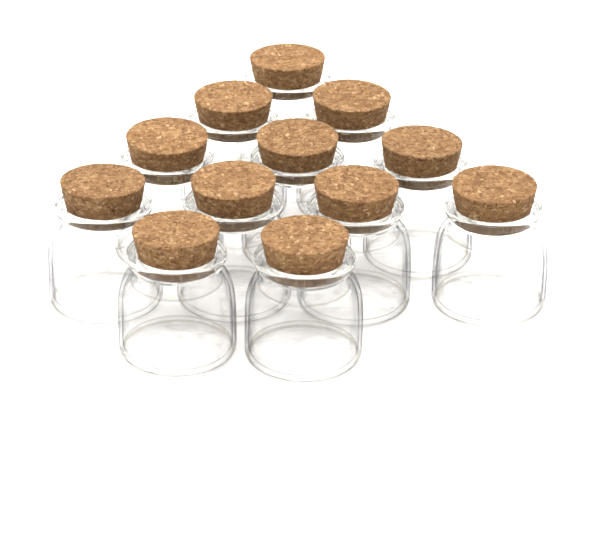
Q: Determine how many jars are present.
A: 12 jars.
